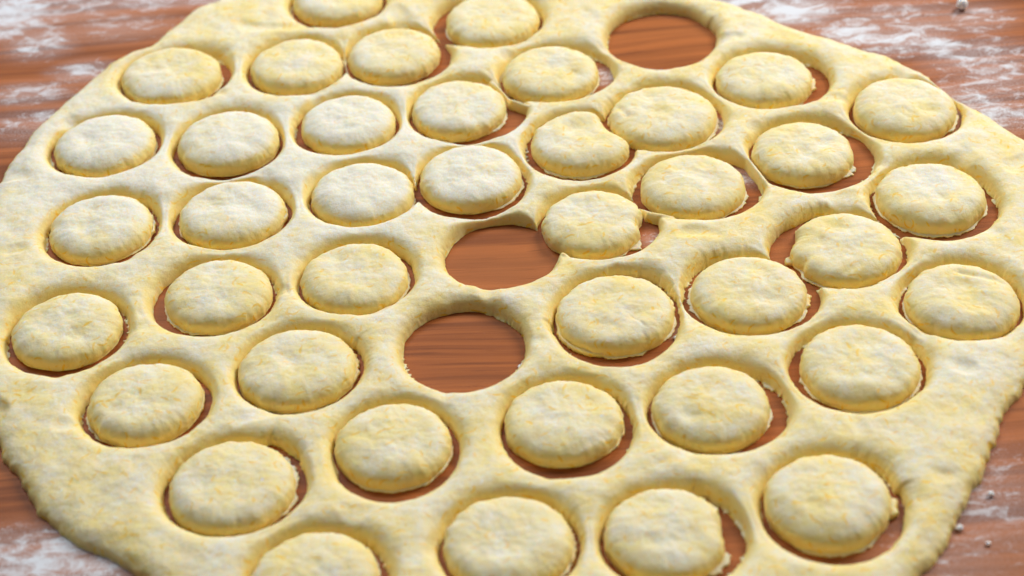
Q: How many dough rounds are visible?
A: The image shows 40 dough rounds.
